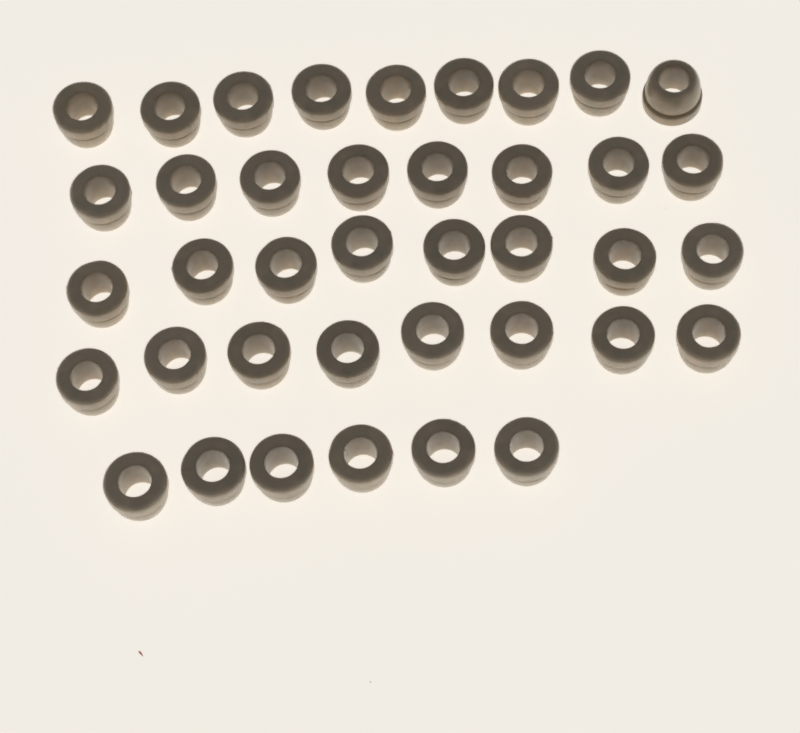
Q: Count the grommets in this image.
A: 39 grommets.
